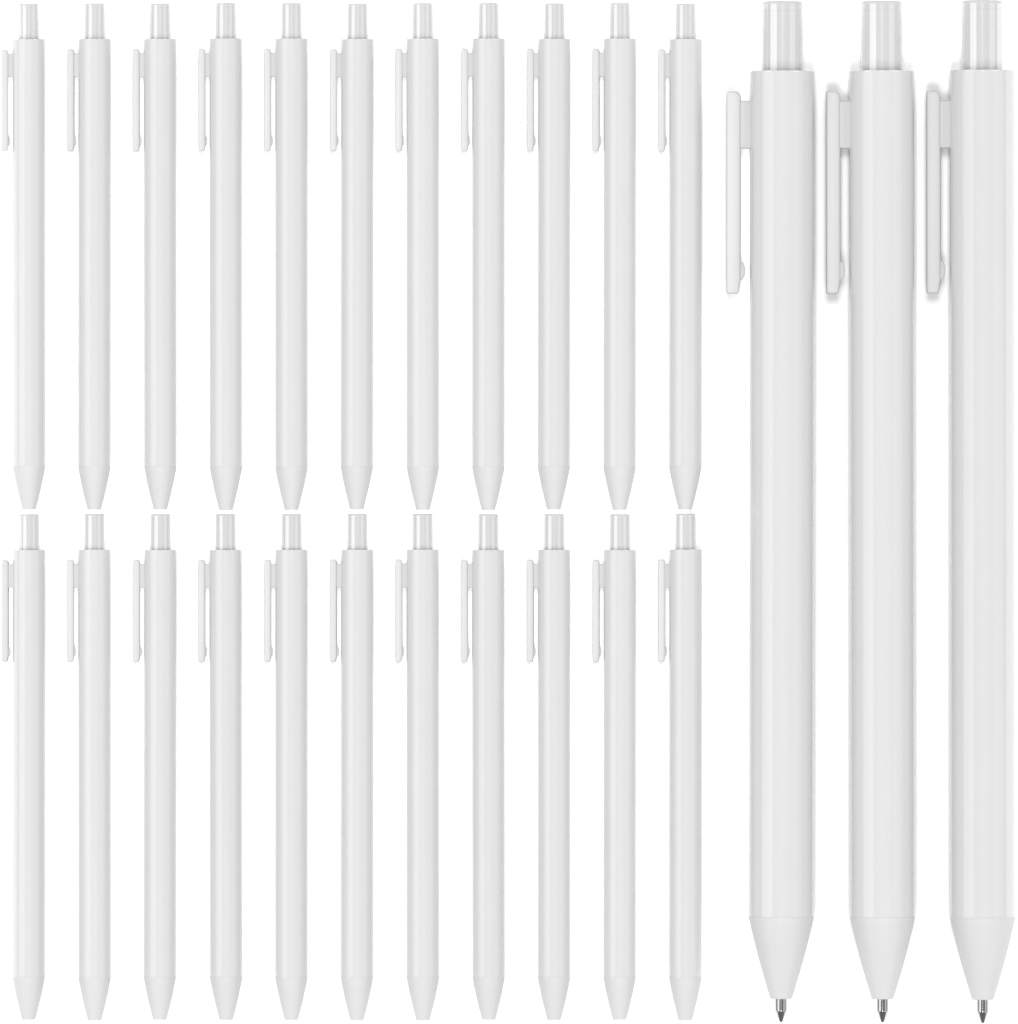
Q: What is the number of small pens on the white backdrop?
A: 22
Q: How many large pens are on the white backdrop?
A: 3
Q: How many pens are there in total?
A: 25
